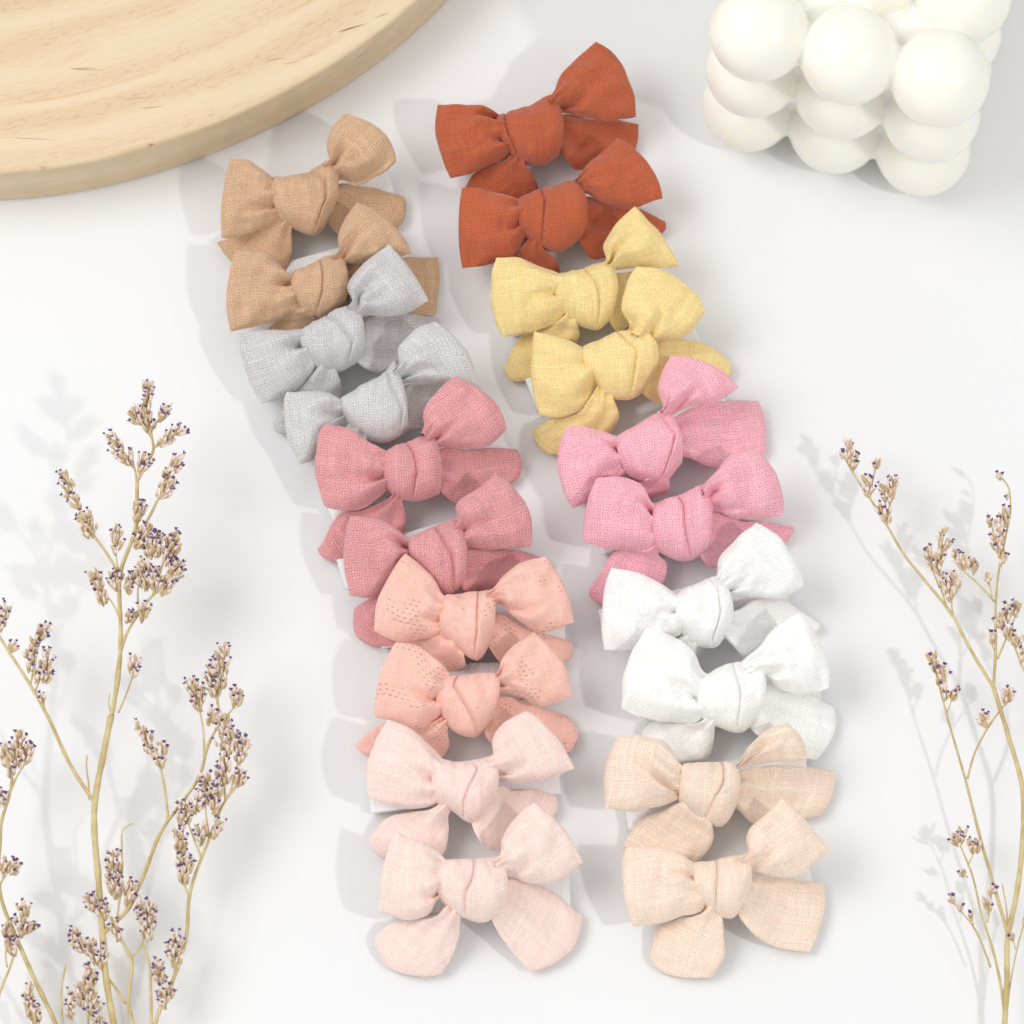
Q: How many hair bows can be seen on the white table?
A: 20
